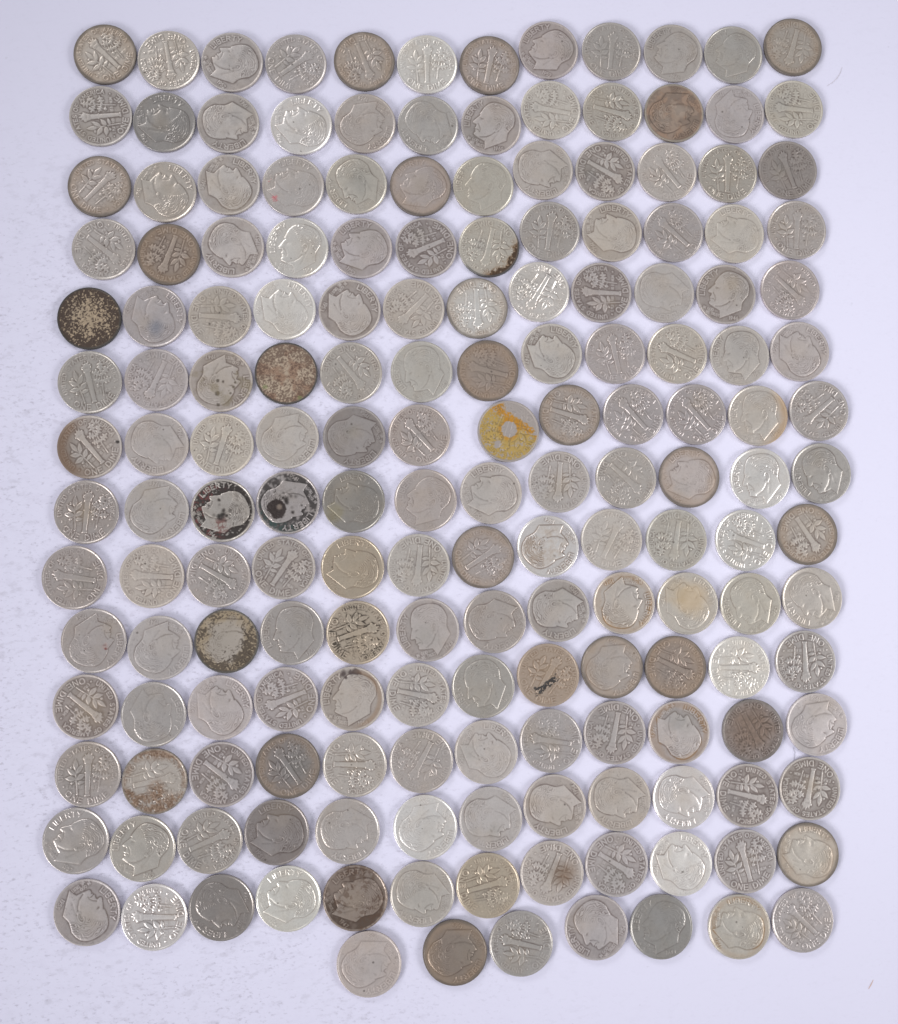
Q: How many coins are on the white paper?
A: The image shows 175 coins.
